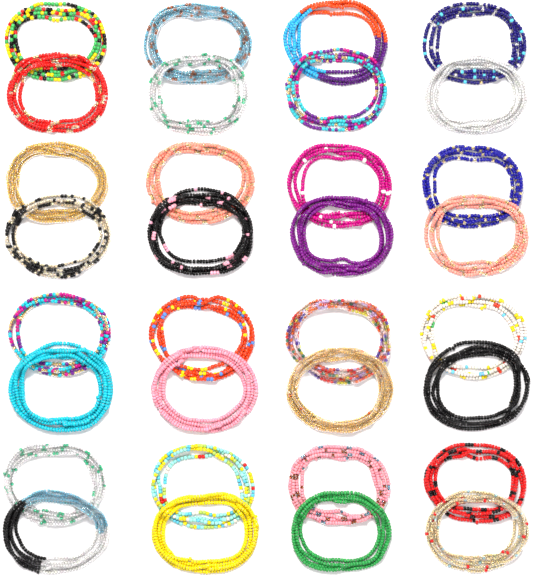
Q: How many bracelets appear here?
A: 32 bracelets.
